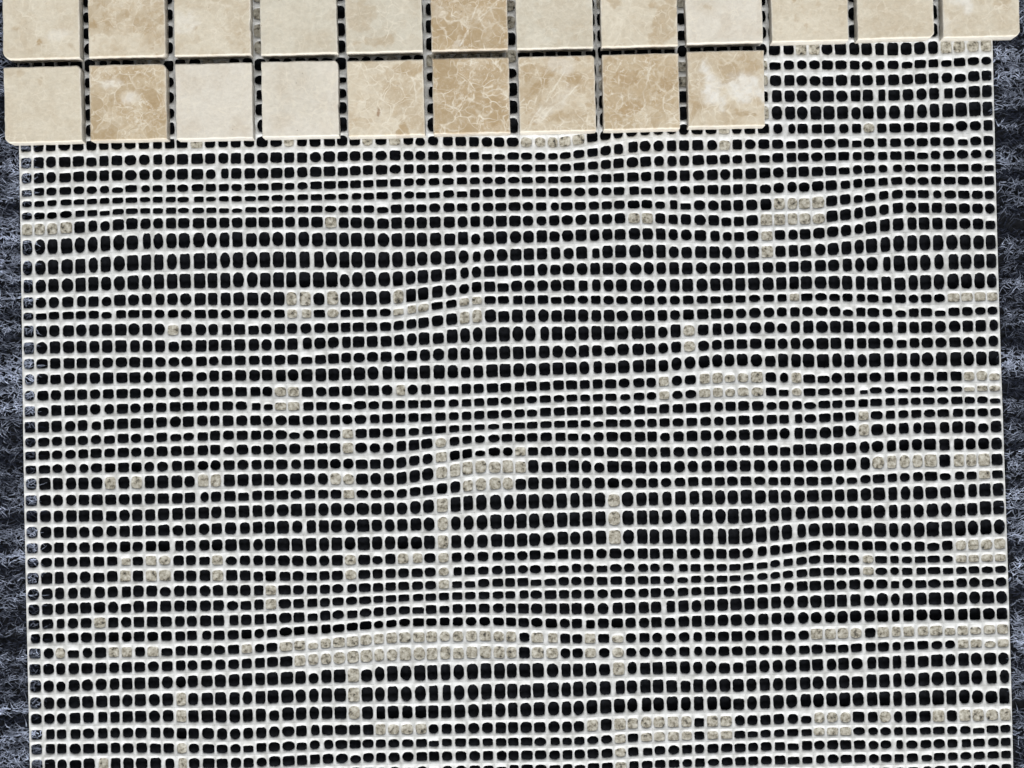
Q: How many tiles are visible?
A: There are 21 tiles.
